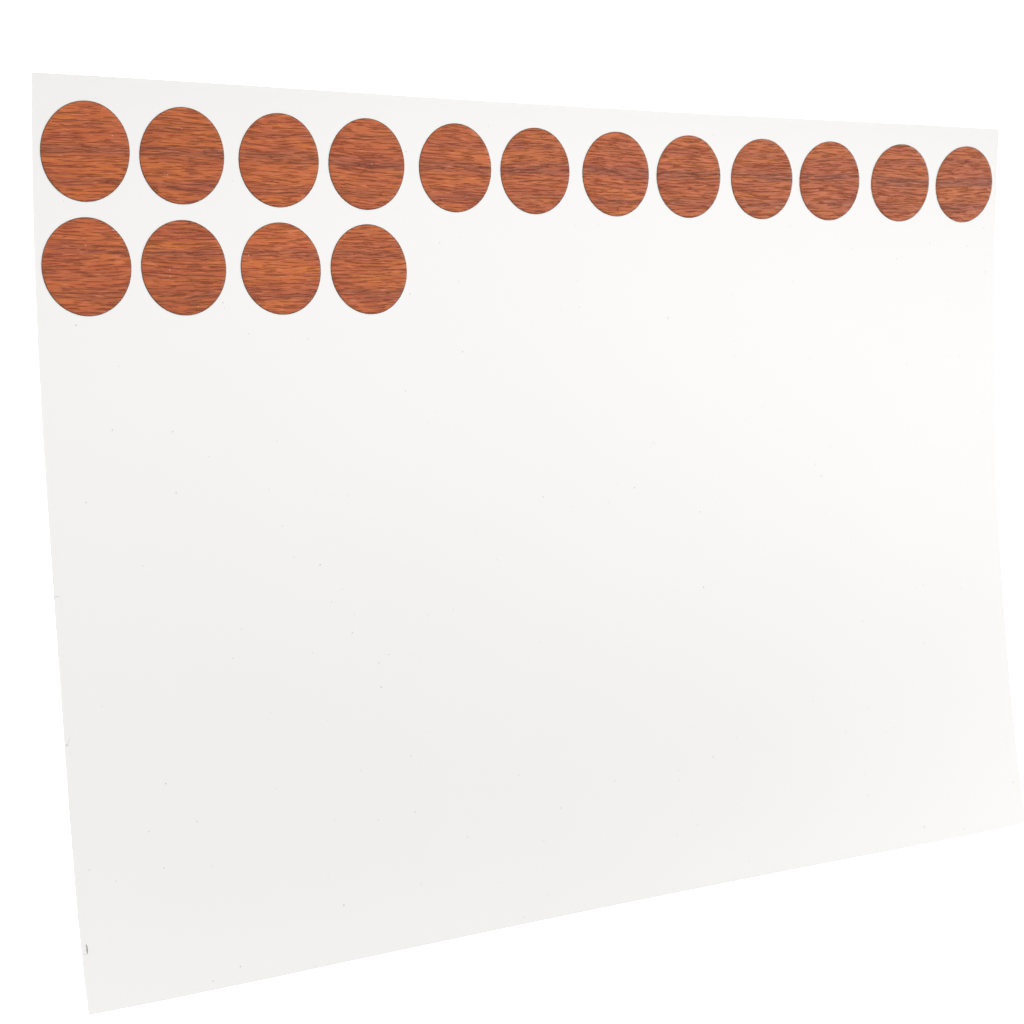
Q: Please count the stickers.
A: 16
